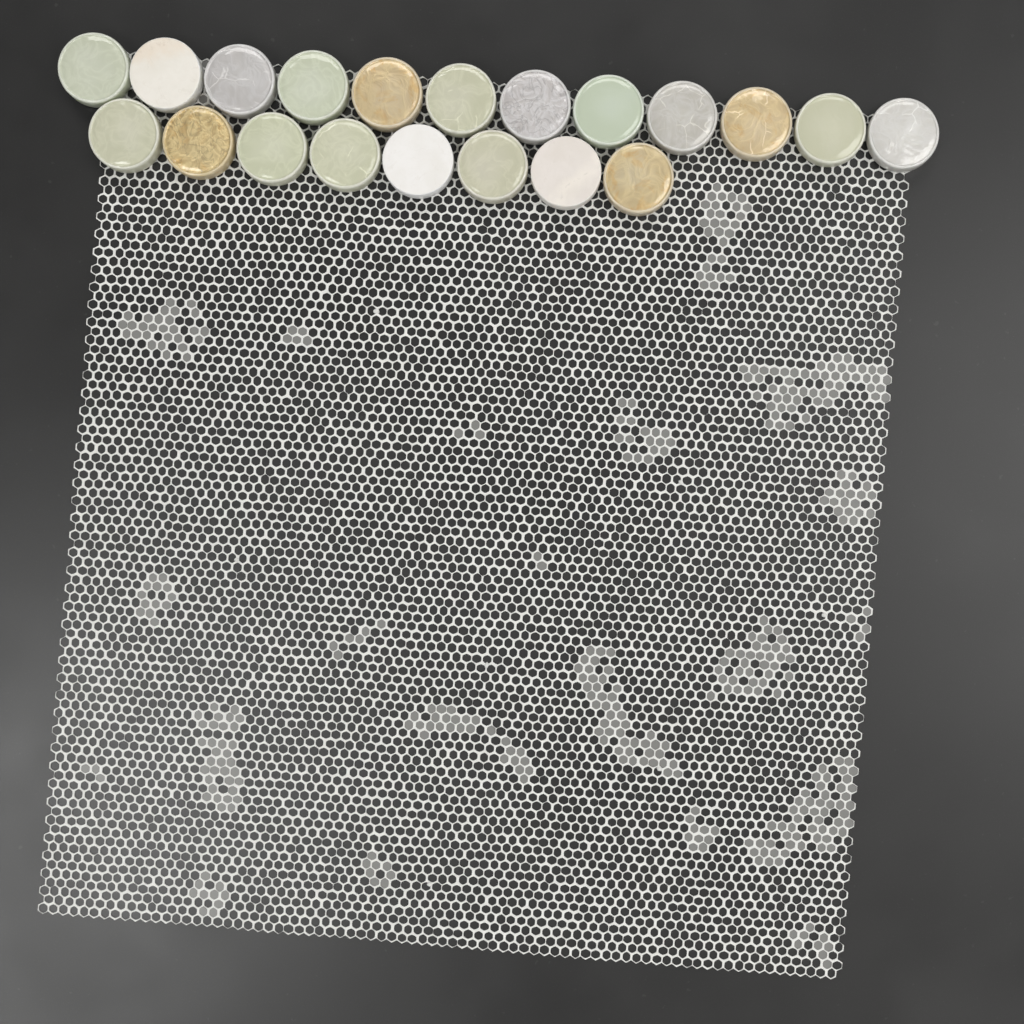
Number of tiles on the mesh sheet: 20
